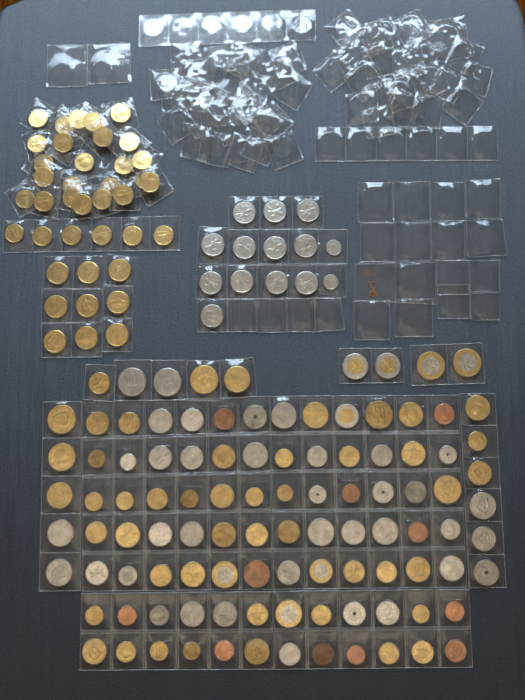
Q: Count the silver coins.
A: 51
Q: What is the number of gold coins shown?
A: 87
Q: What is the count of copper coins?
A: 11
